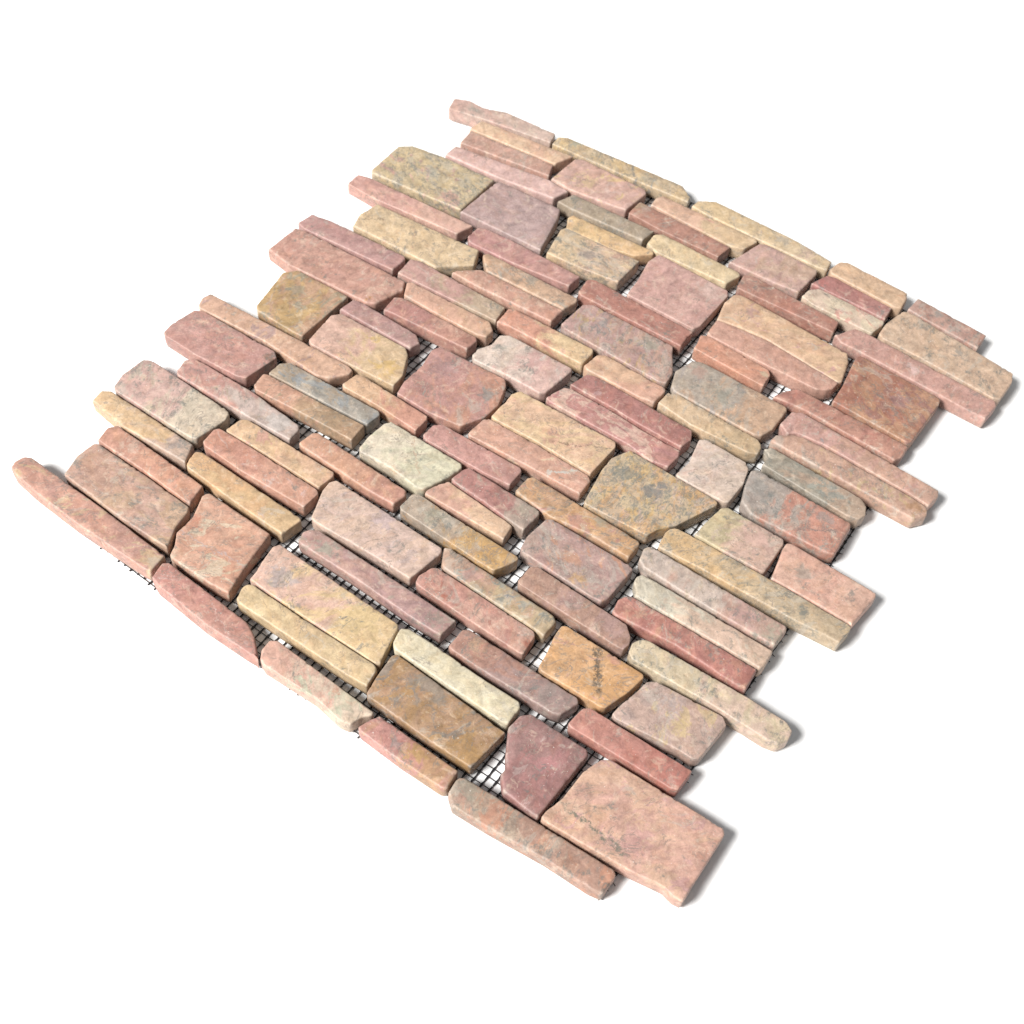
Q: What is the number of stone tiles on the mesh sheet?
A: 109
